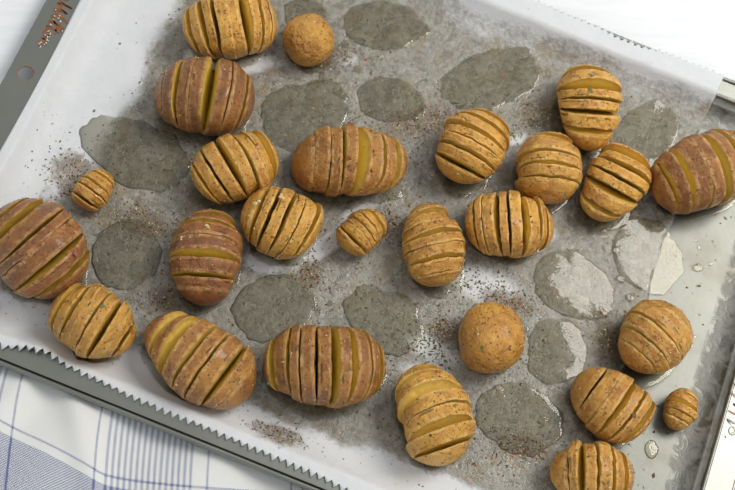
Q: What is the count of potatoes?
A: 26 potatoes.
